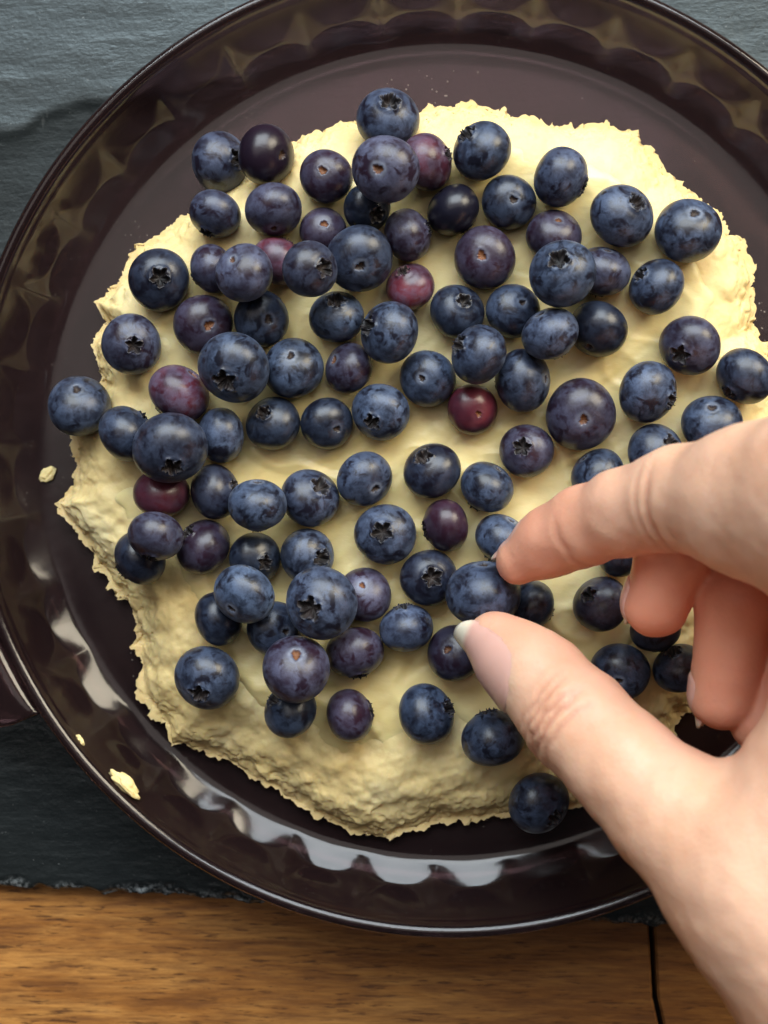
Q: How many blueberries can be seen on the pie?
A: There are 99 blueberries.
